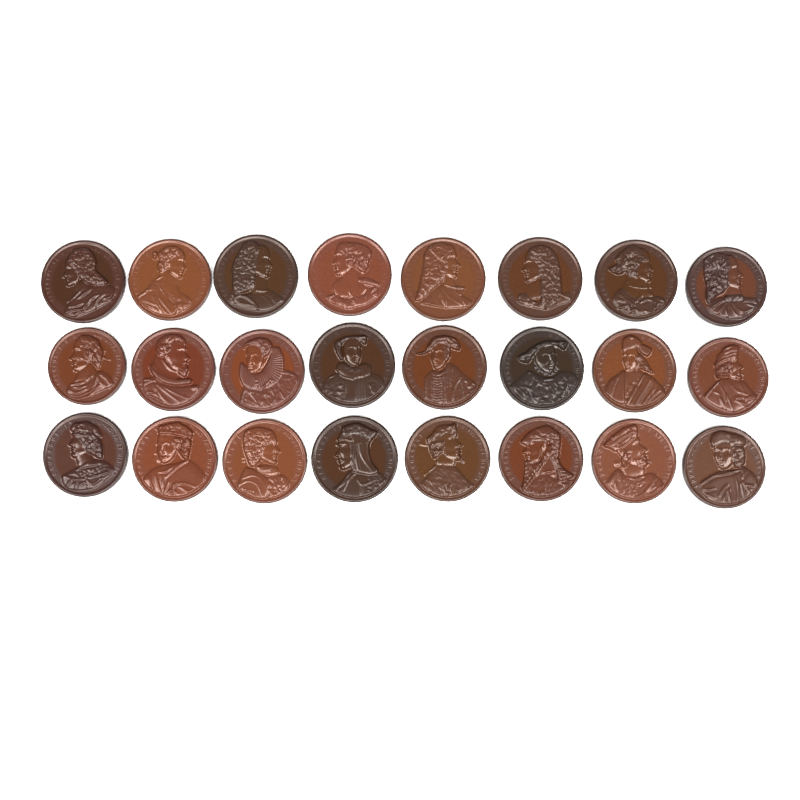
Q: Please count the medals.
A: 24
